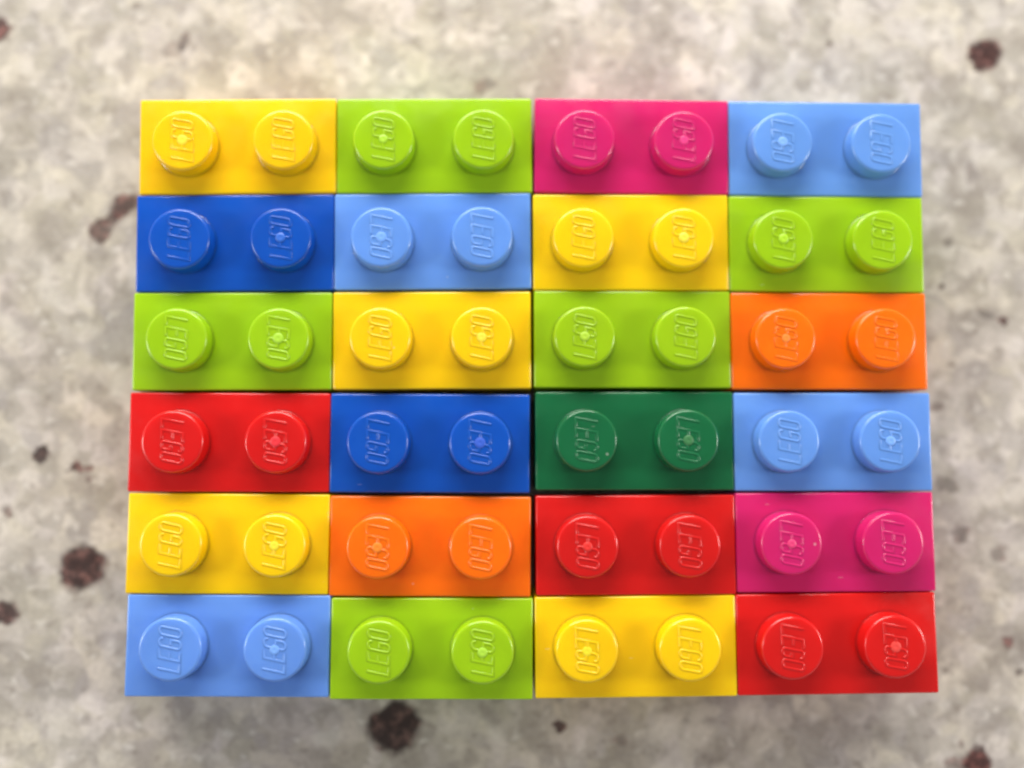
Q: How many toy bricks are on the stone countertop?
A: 24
